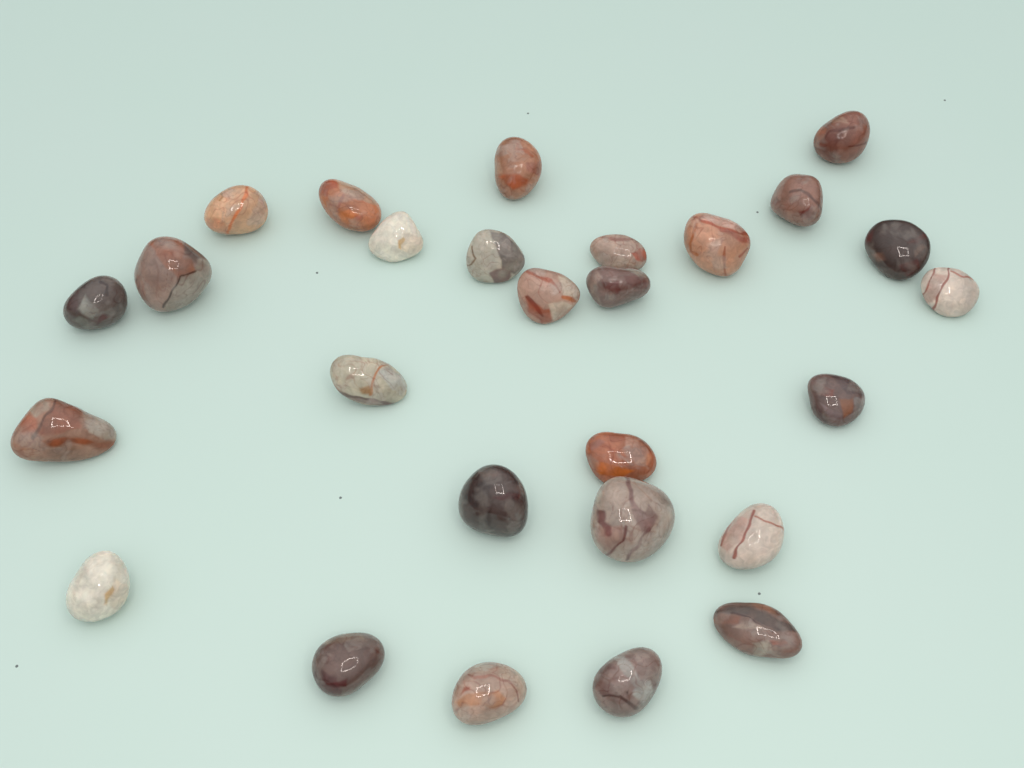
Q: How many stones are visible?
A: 27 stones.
